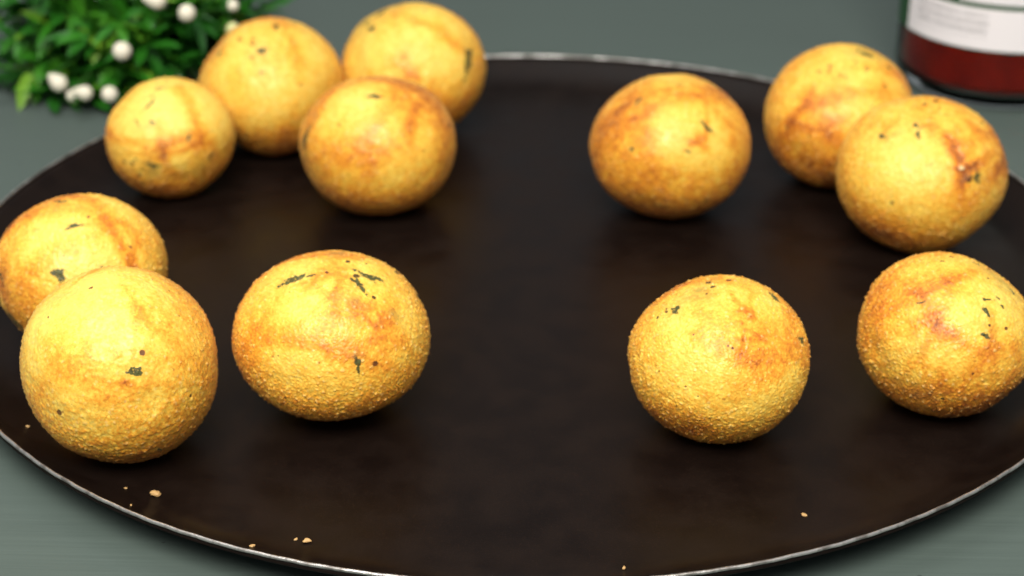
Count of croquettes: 12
